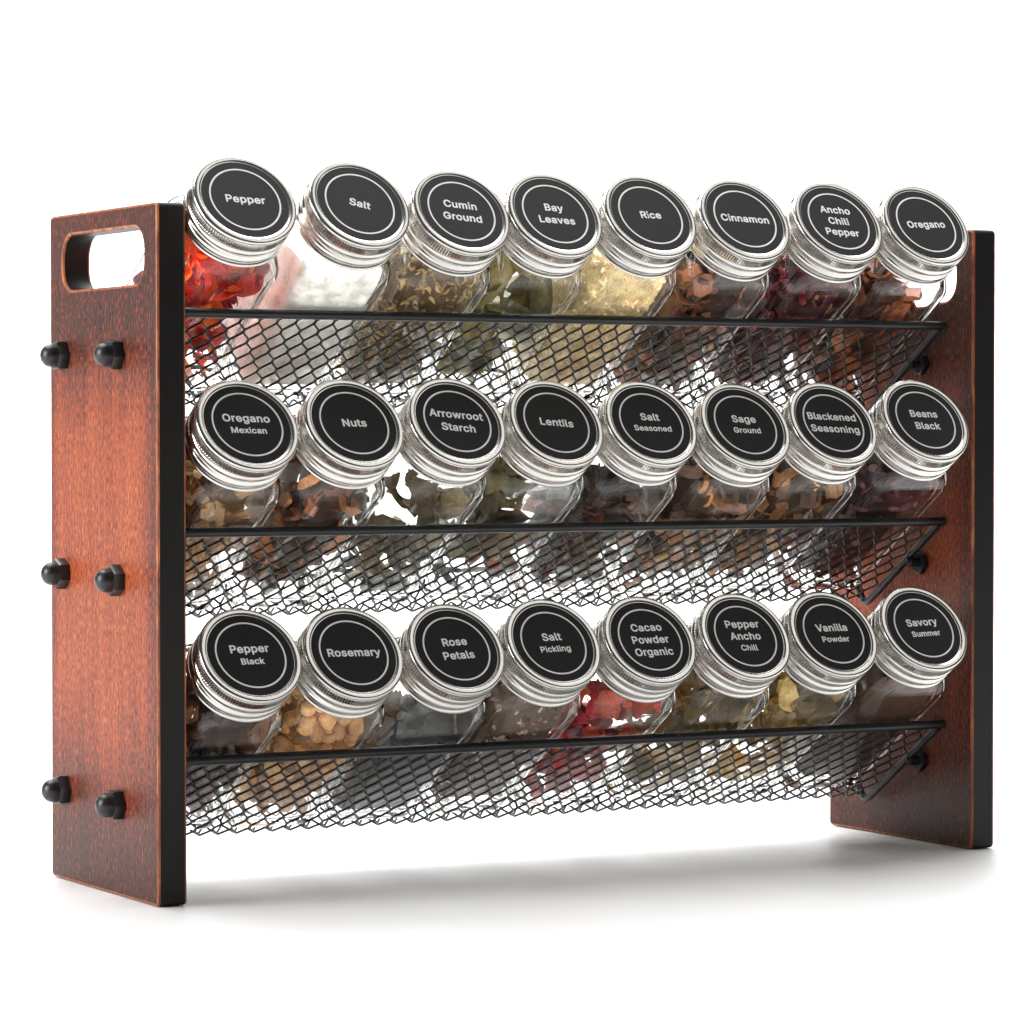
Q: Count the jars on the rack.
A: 24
